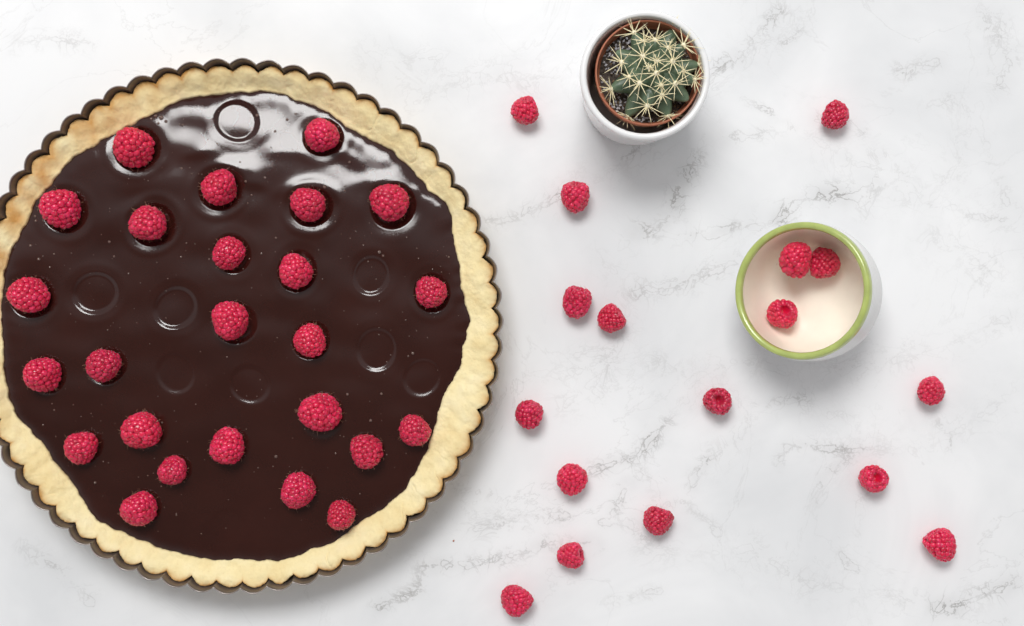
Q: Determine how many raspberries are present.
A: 42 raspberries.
